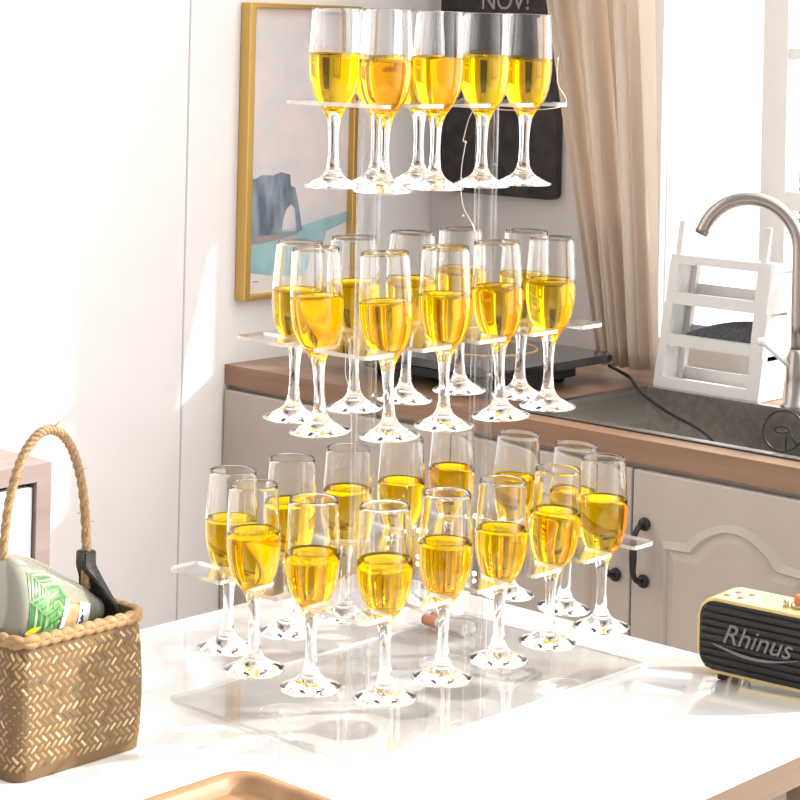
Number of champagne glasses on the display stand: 31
